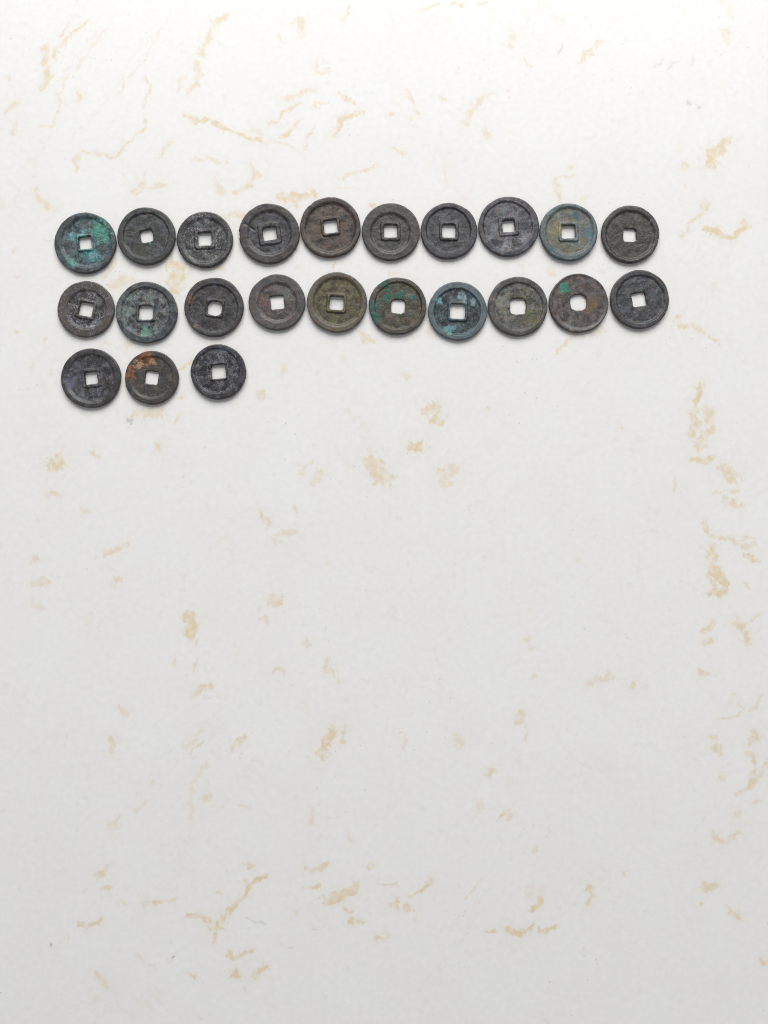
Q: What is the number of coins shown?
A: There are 23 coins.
